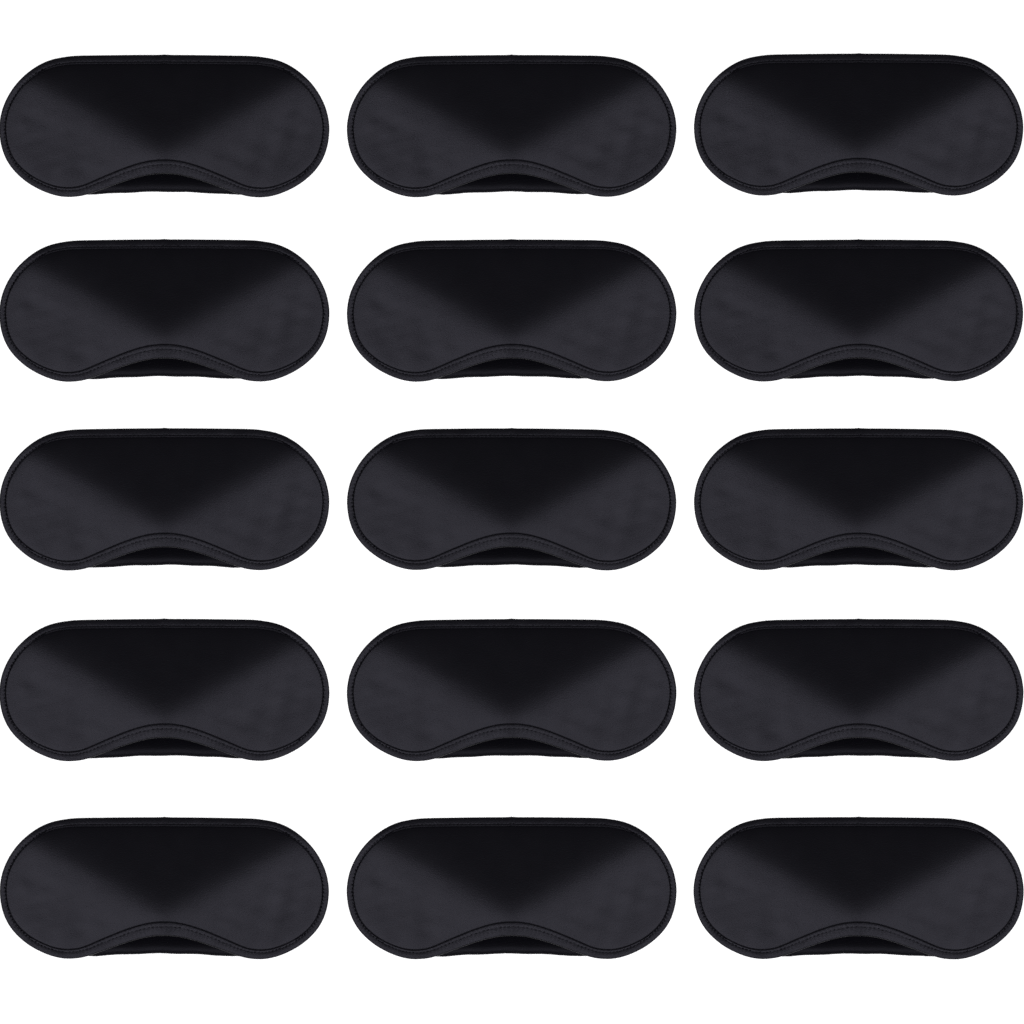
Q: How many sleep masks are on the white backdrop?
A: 15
